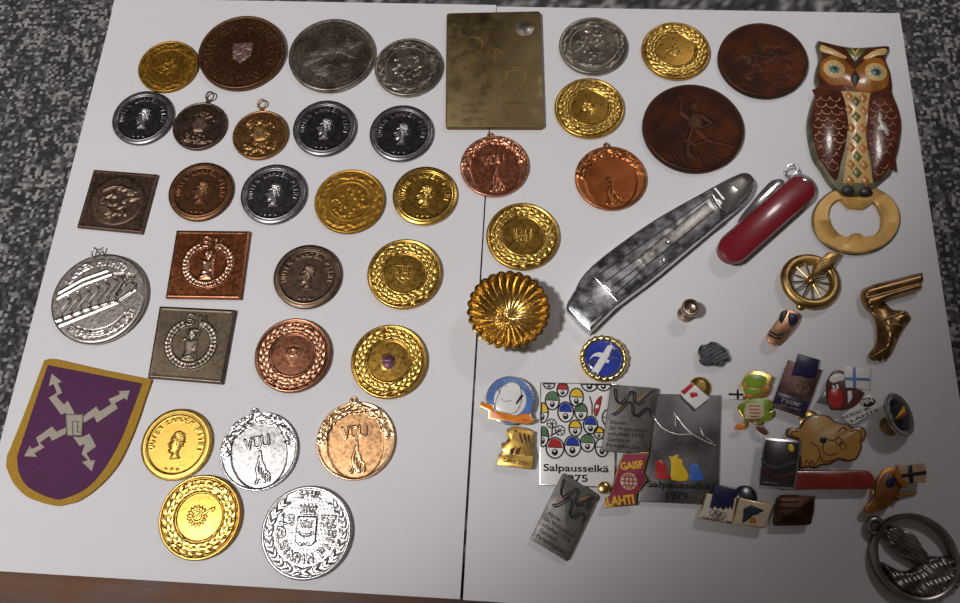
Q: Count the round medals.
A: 31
